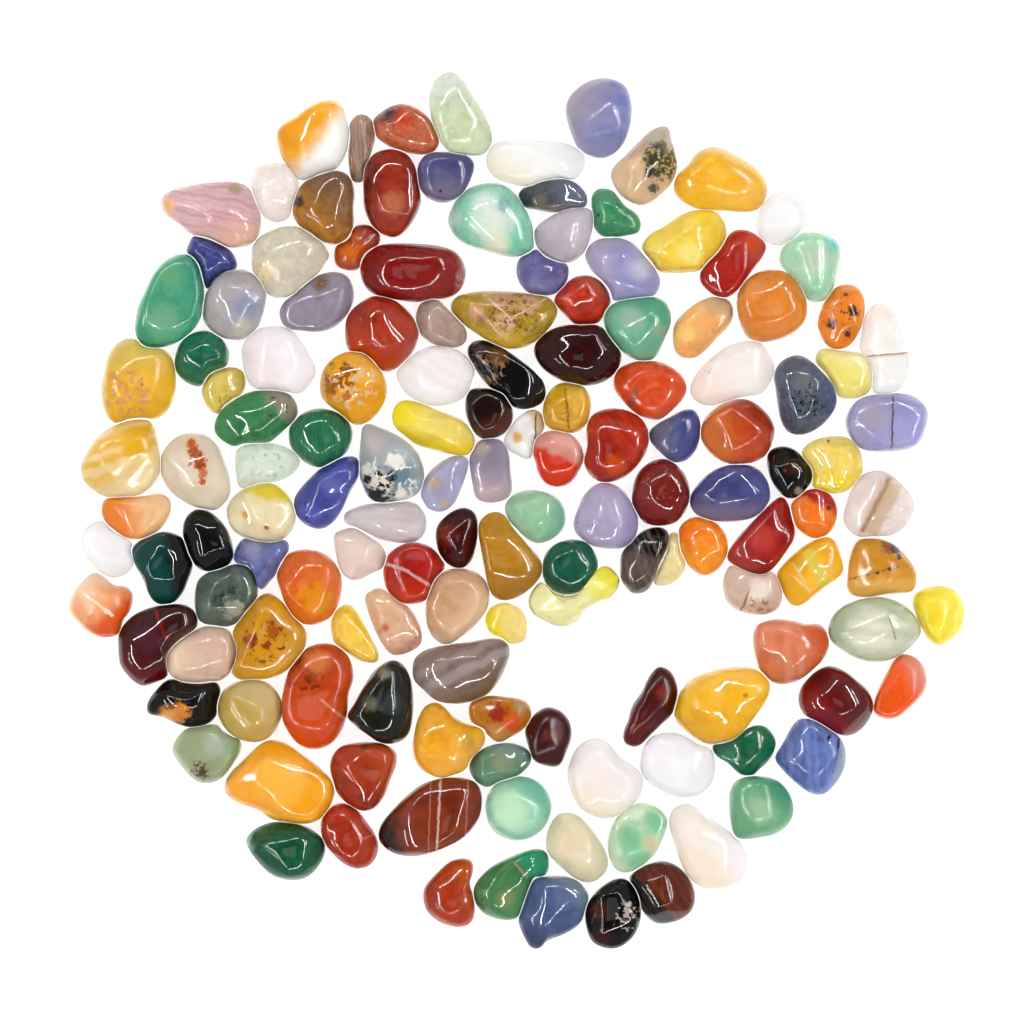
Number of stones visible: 143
